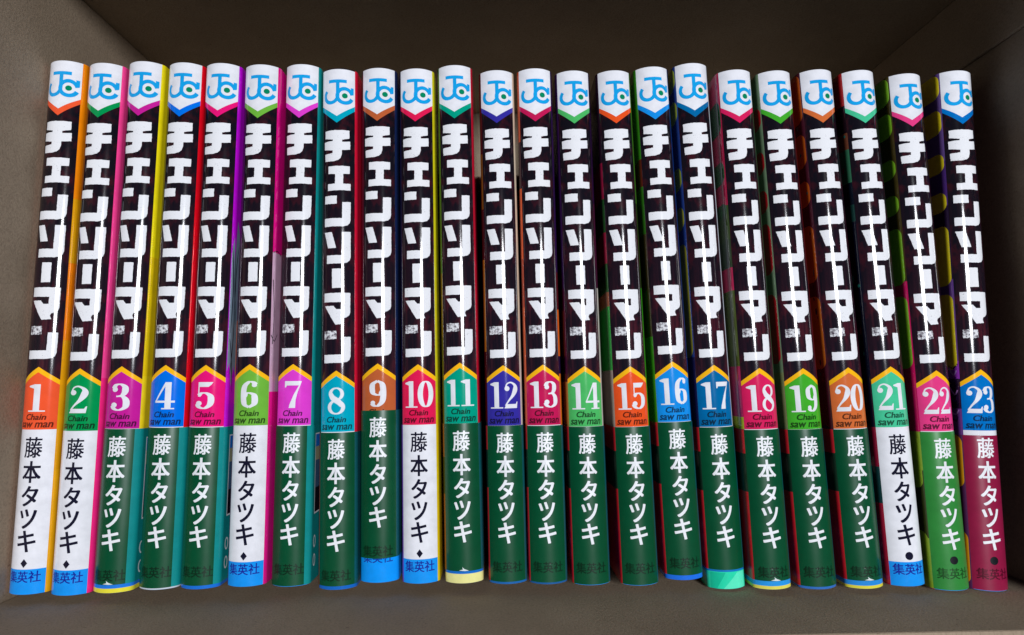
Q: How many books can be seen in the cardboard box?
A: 23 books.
